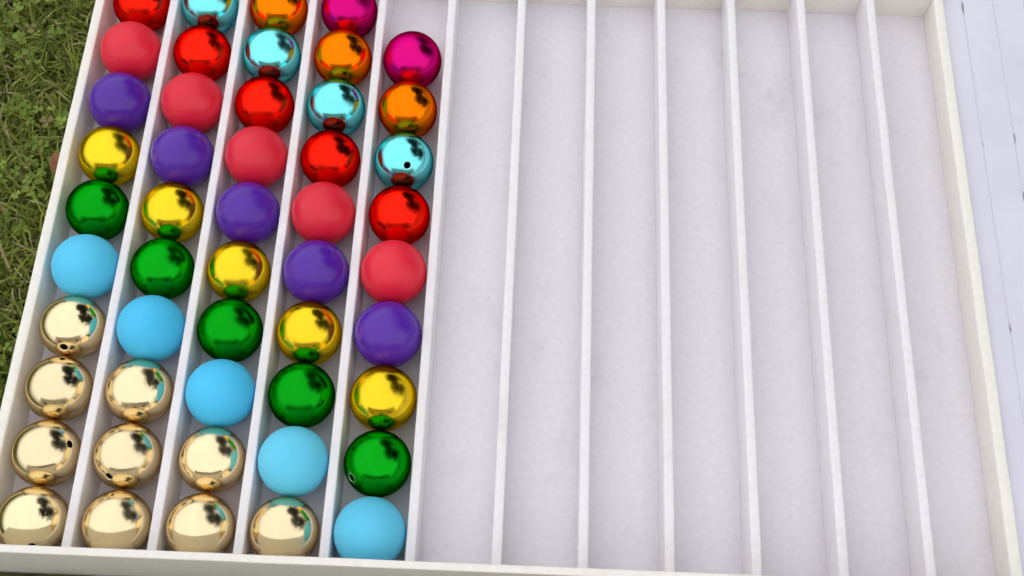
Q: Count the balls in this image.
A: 49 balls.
